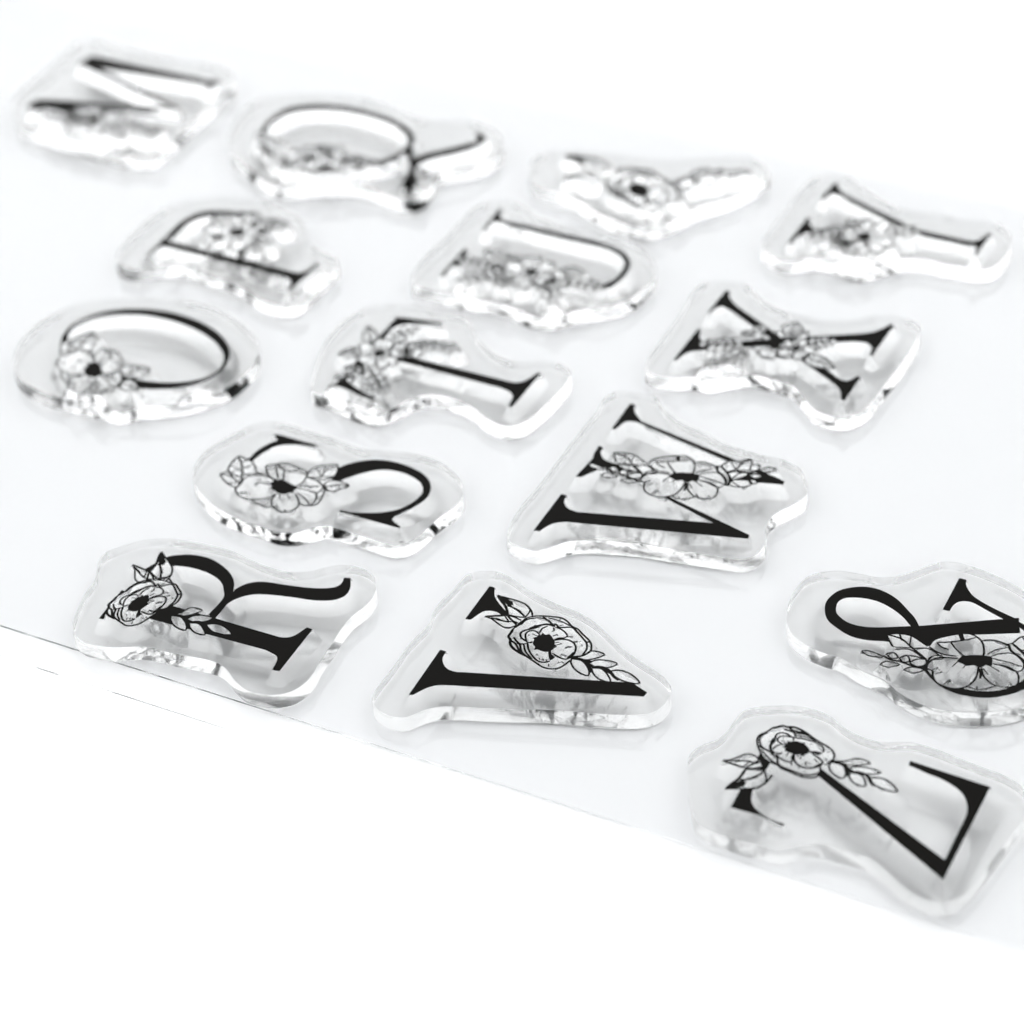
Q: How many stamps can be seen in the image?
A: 15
